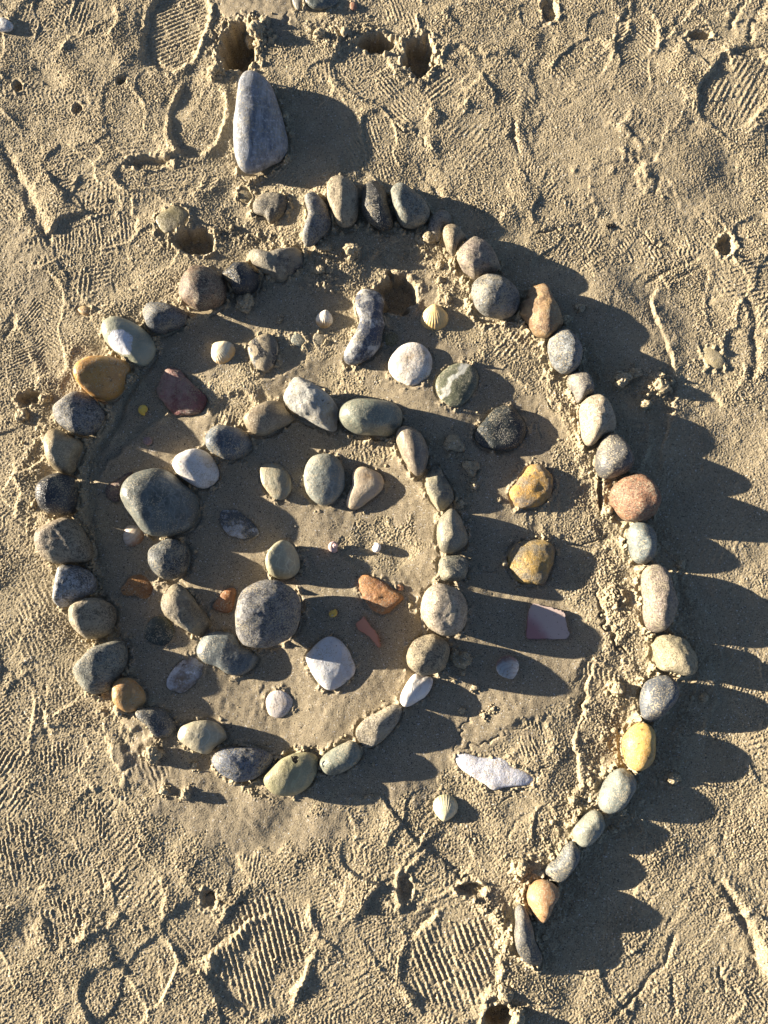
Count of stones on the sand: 98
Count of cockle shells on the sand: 6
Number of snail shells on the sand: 4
